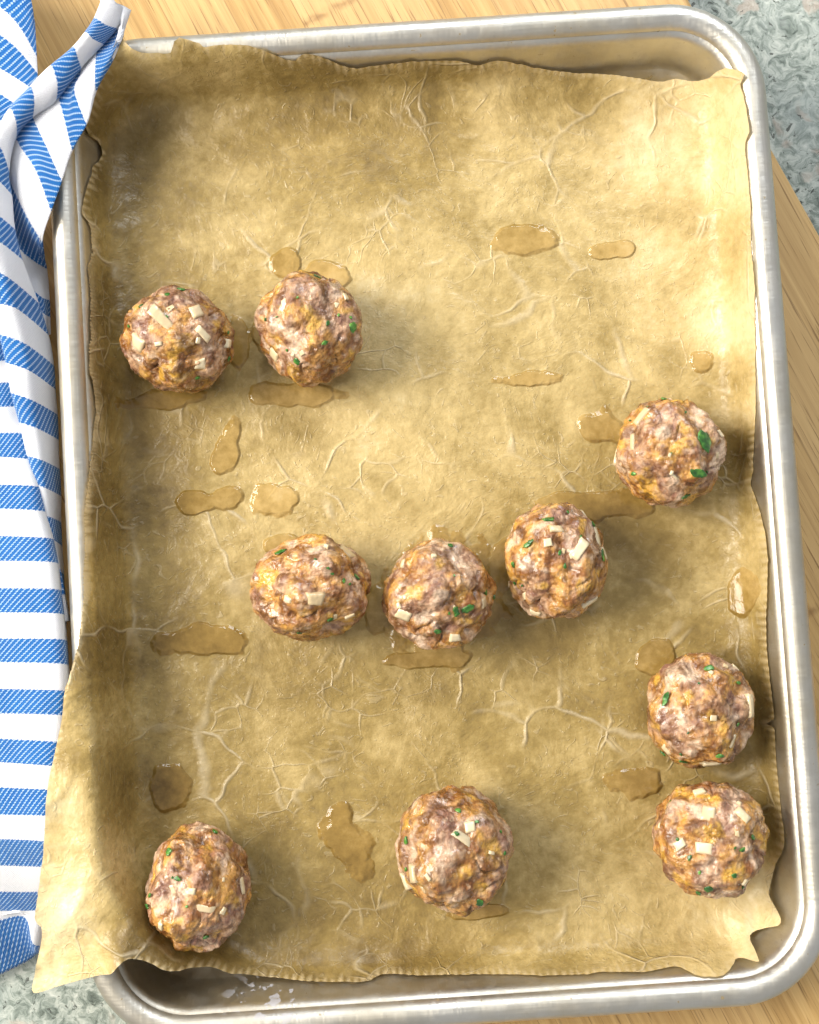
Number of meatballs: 10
